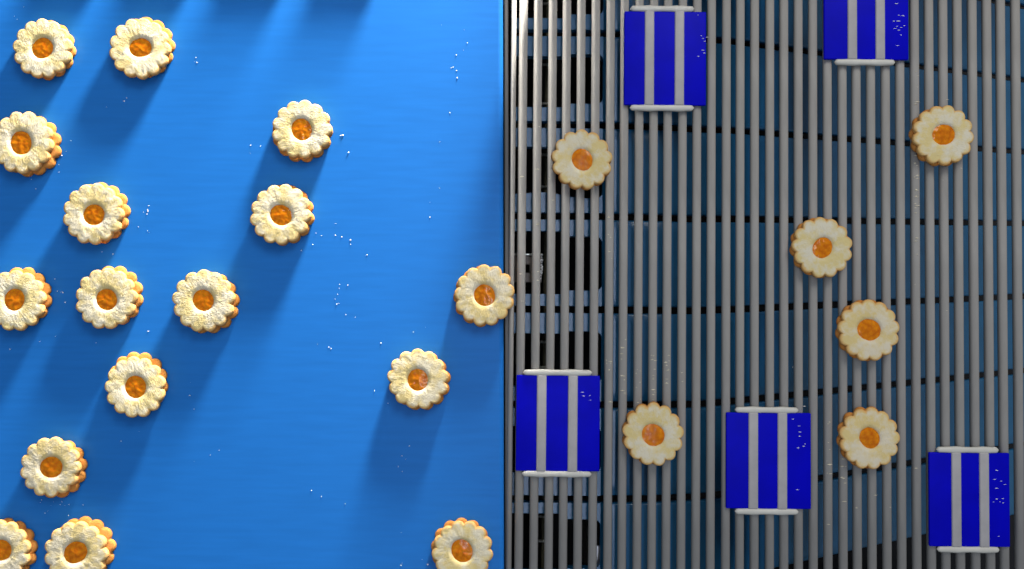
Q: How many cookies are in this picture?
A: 22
